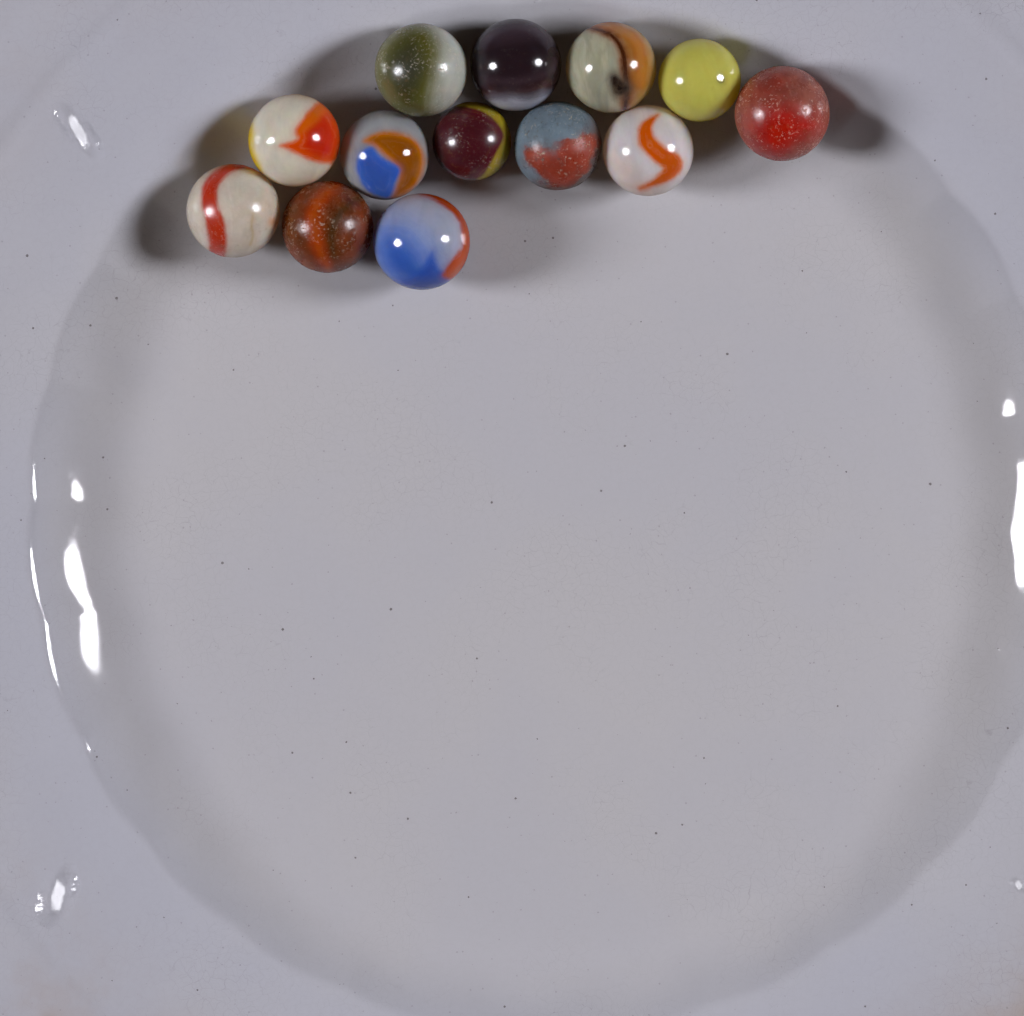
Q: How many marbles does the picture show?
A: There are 13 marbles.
